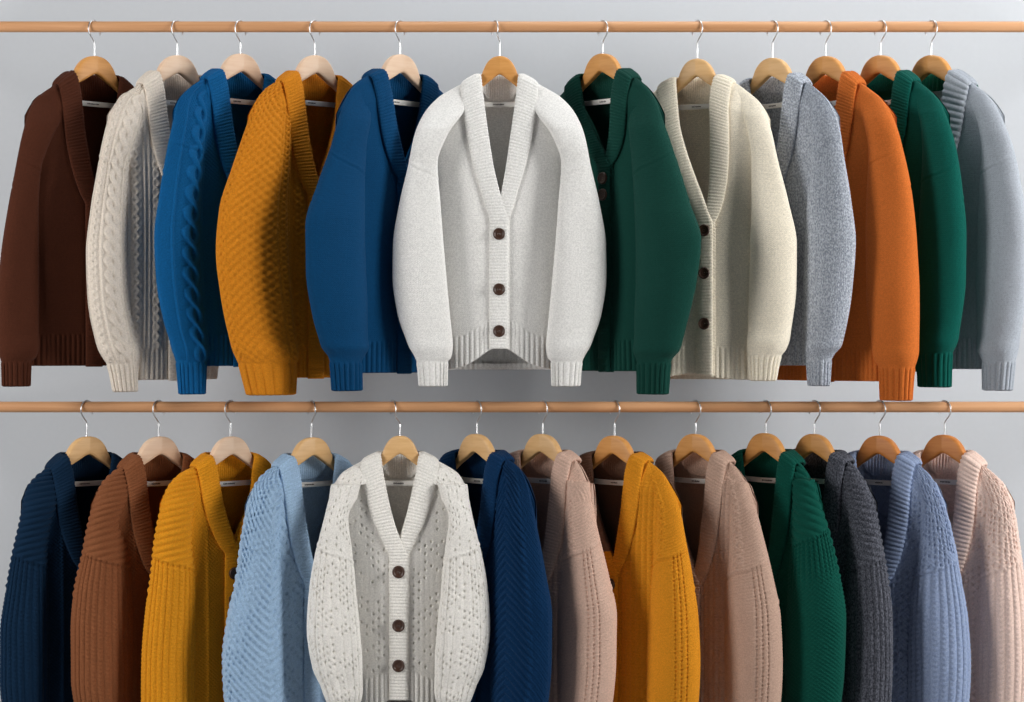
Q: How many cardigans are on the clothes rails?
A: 25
